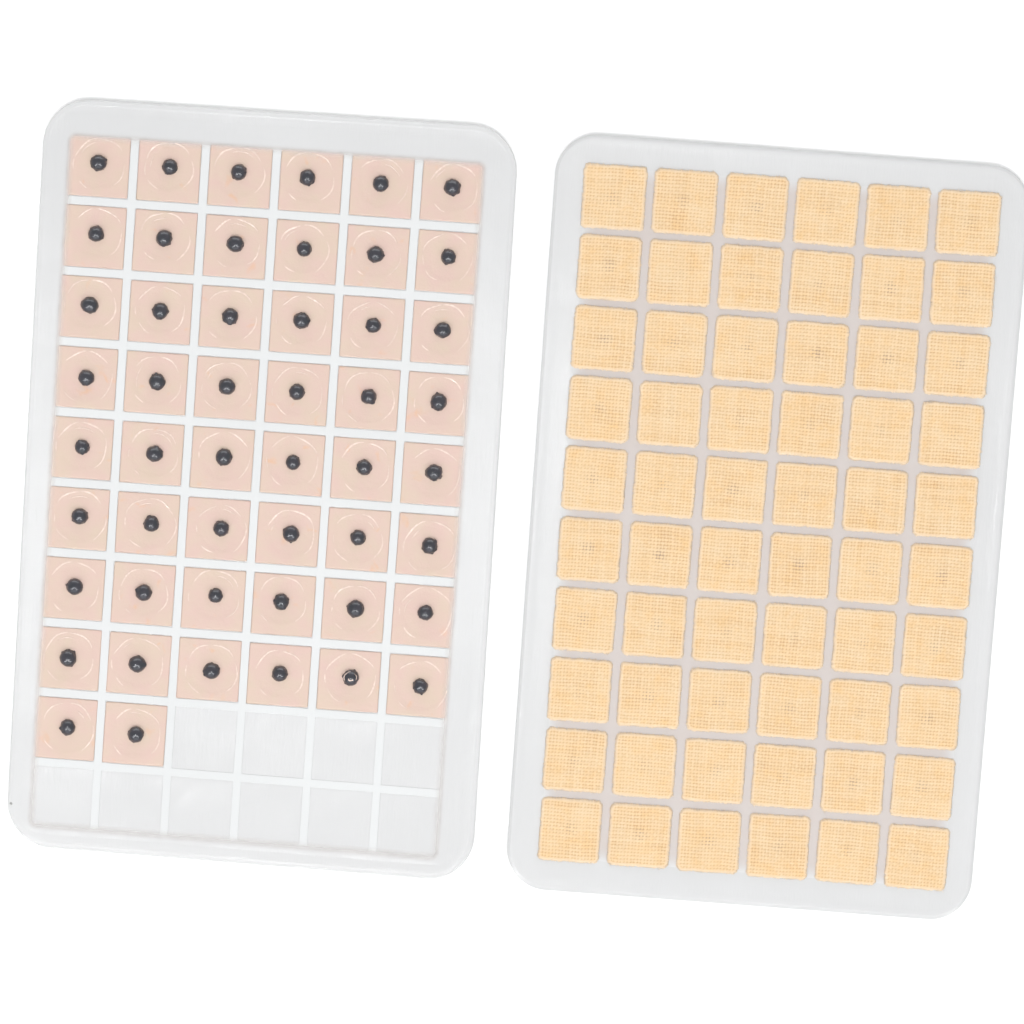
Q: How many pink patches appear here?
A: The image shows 50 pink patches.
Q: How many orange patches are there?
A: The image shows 60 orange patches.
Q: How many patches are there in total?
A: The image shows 110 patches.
